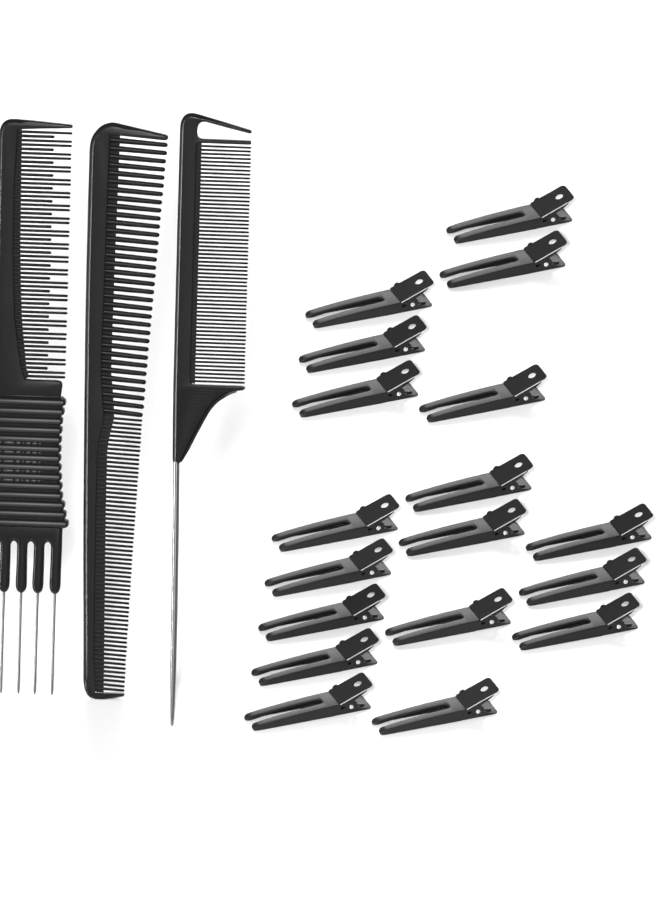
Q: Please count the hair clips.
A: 18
